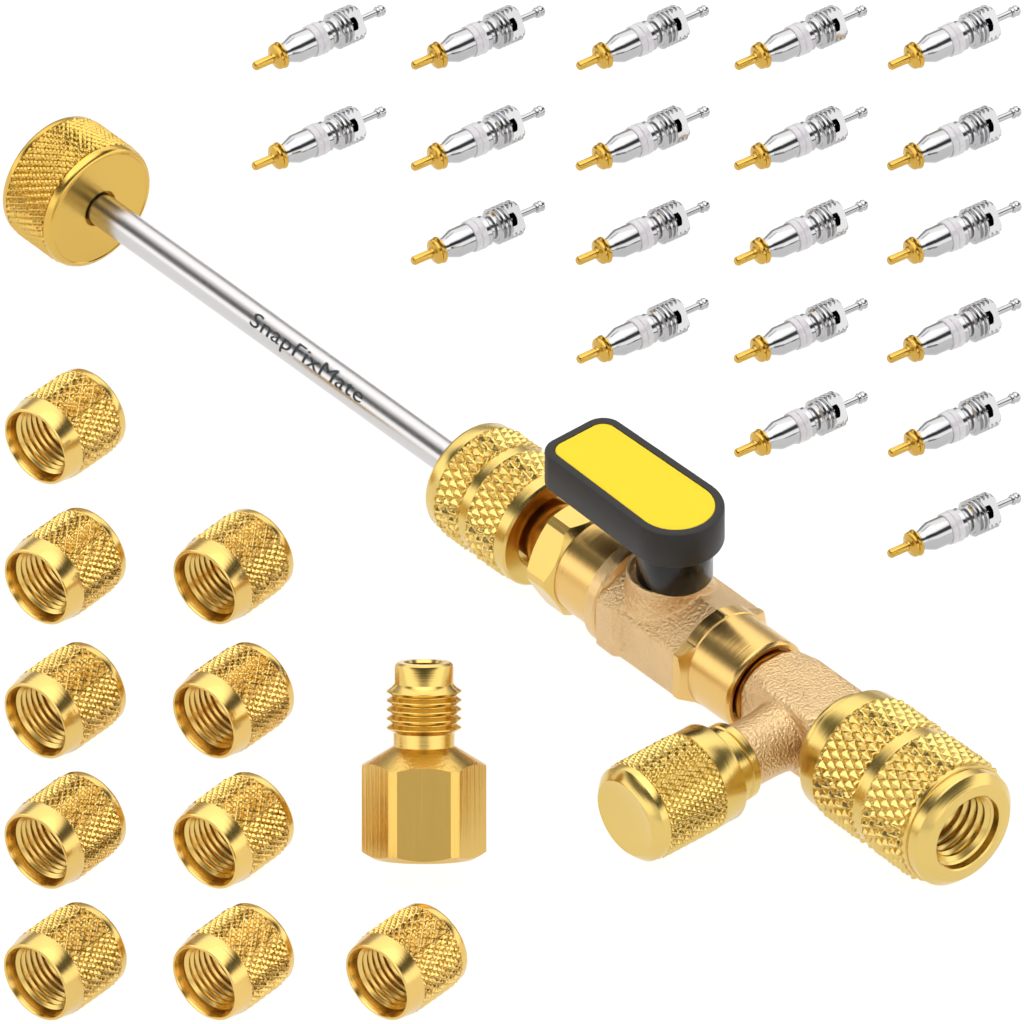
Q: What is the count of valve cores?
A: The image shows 20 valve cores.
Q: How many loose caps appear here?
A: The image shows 10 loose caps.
